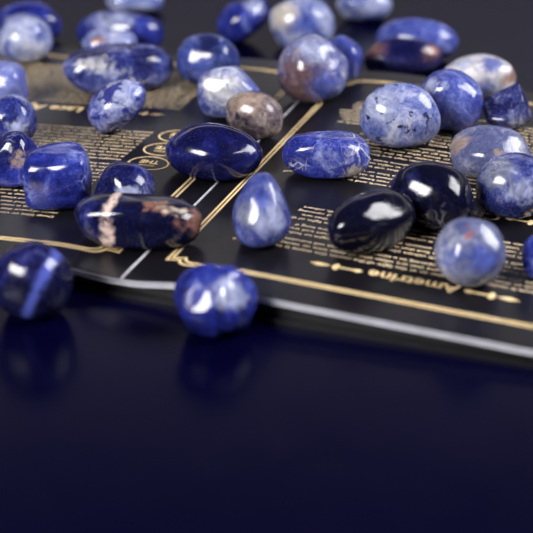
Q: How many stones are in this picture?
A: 38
